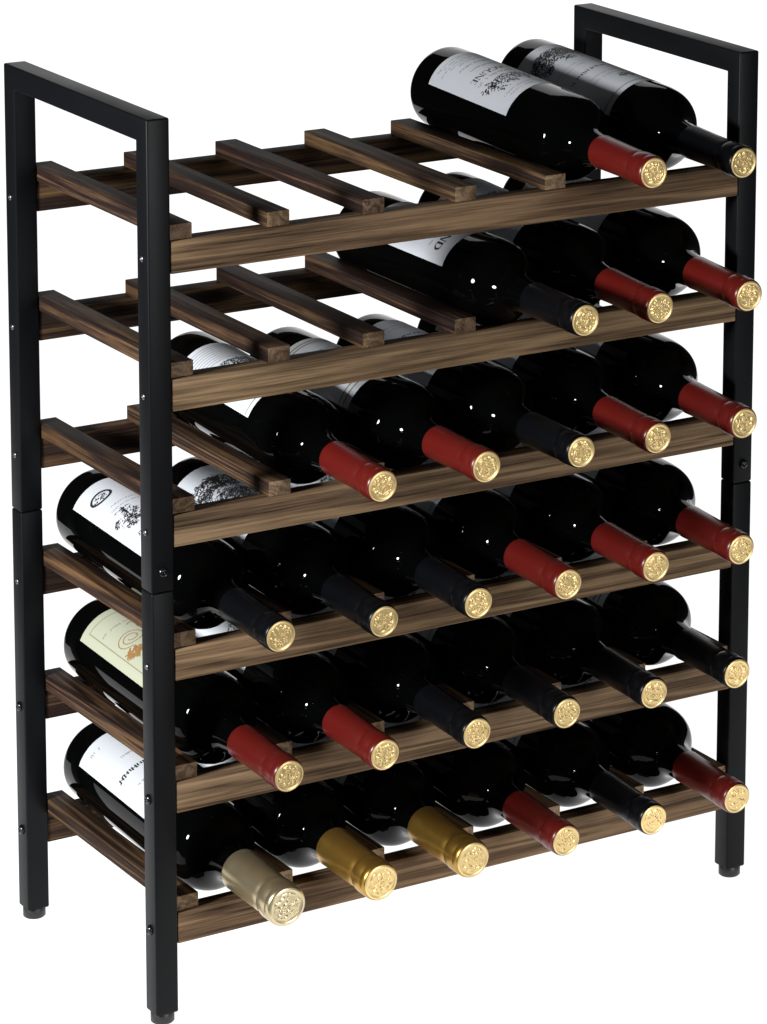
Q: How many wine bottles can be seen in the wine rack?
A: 28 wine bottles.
